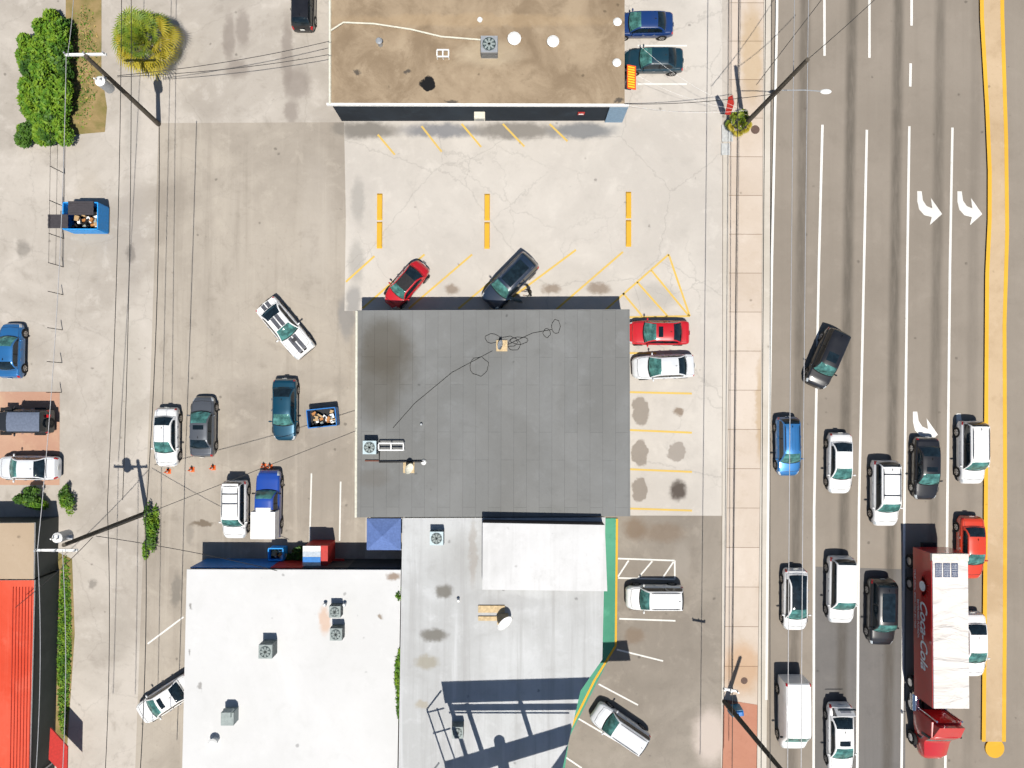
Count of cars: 30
